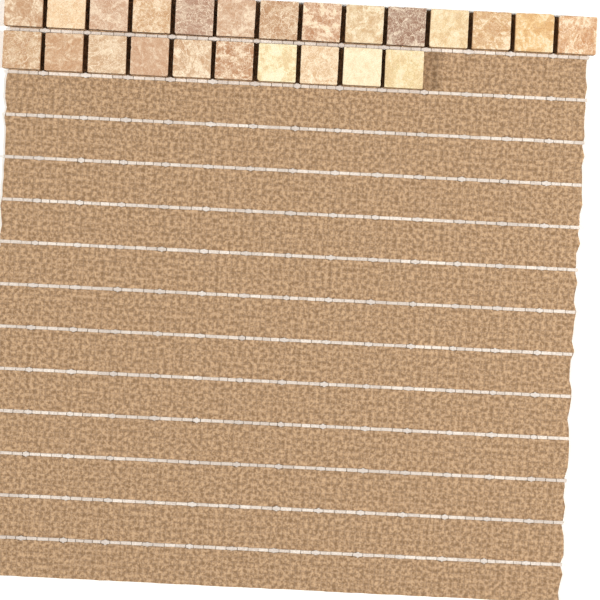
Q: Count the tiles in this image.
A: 24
